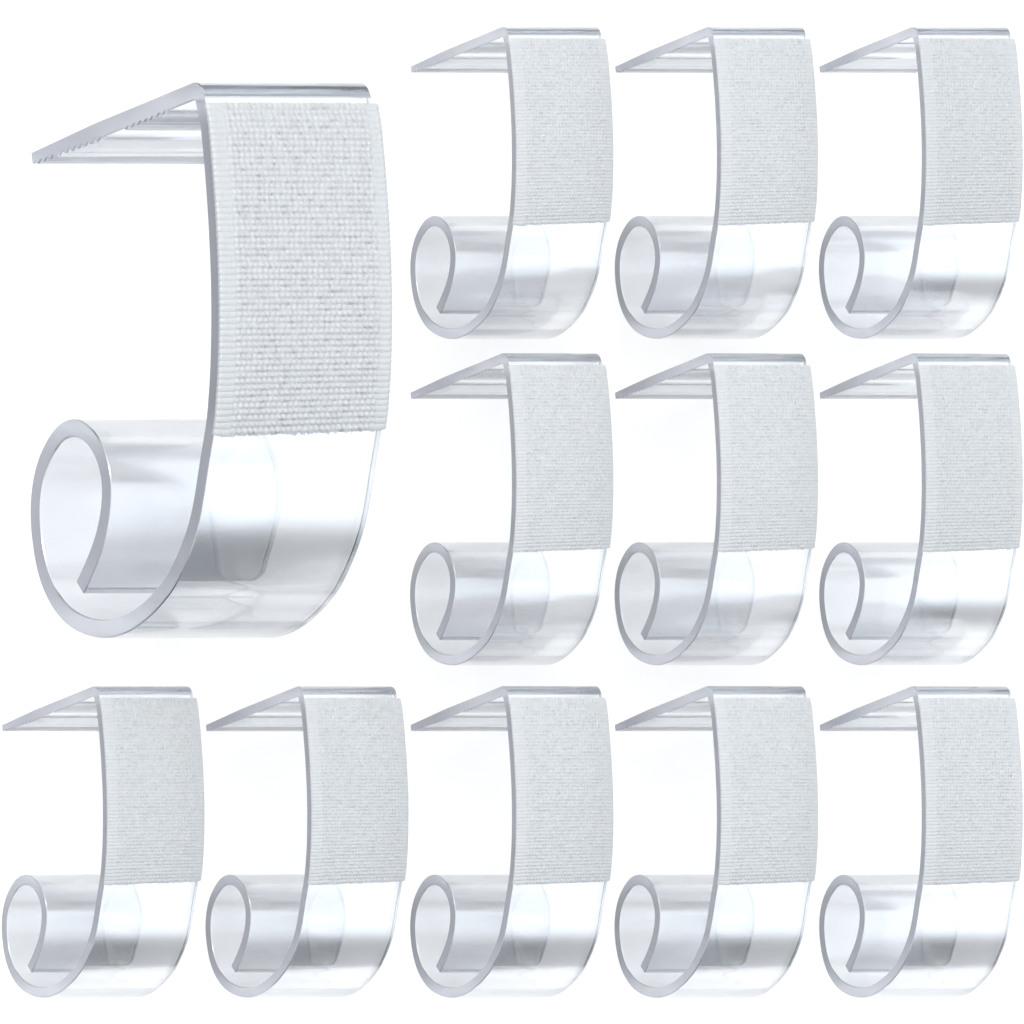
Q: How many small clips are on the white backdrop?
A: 11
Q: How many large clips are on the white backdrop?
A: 1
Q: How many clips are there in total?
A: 12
